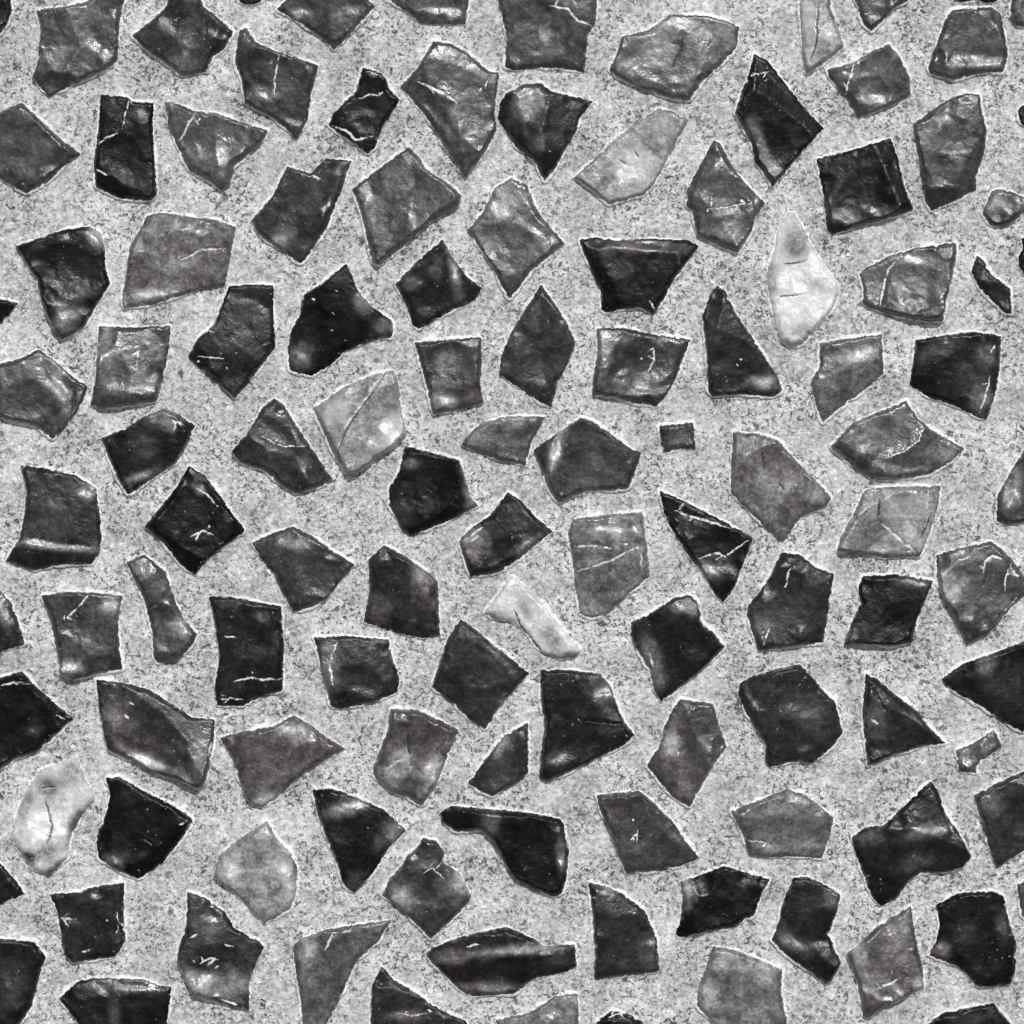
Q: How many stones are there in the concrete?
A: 118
